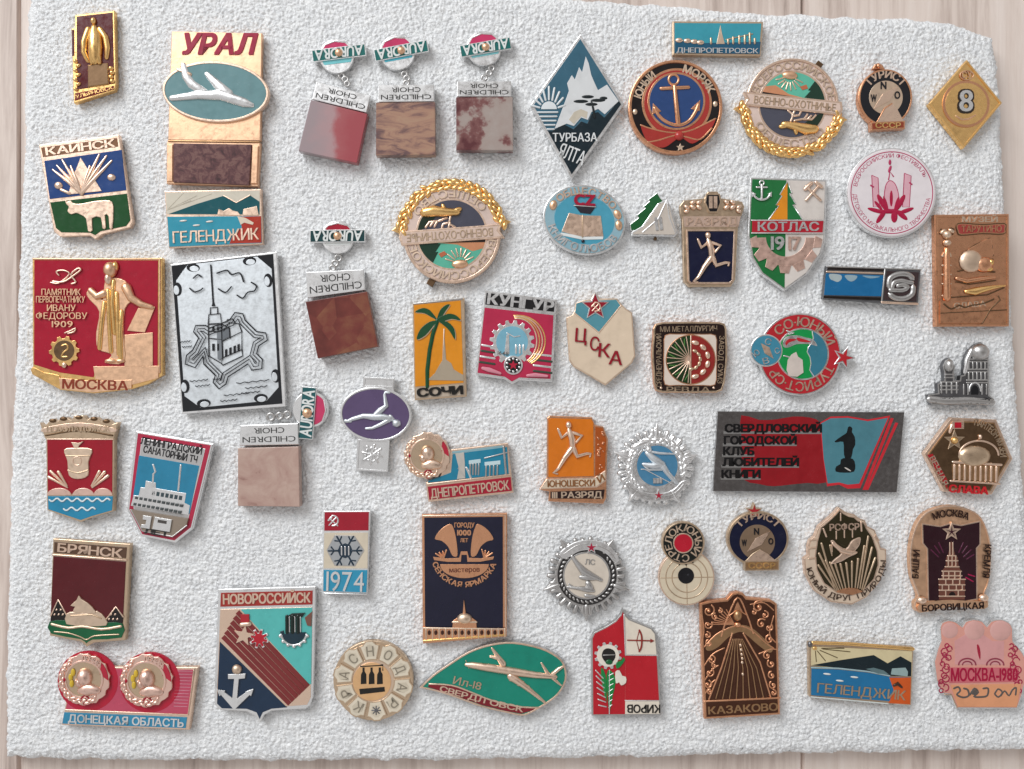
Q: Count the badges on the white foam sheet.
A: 55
